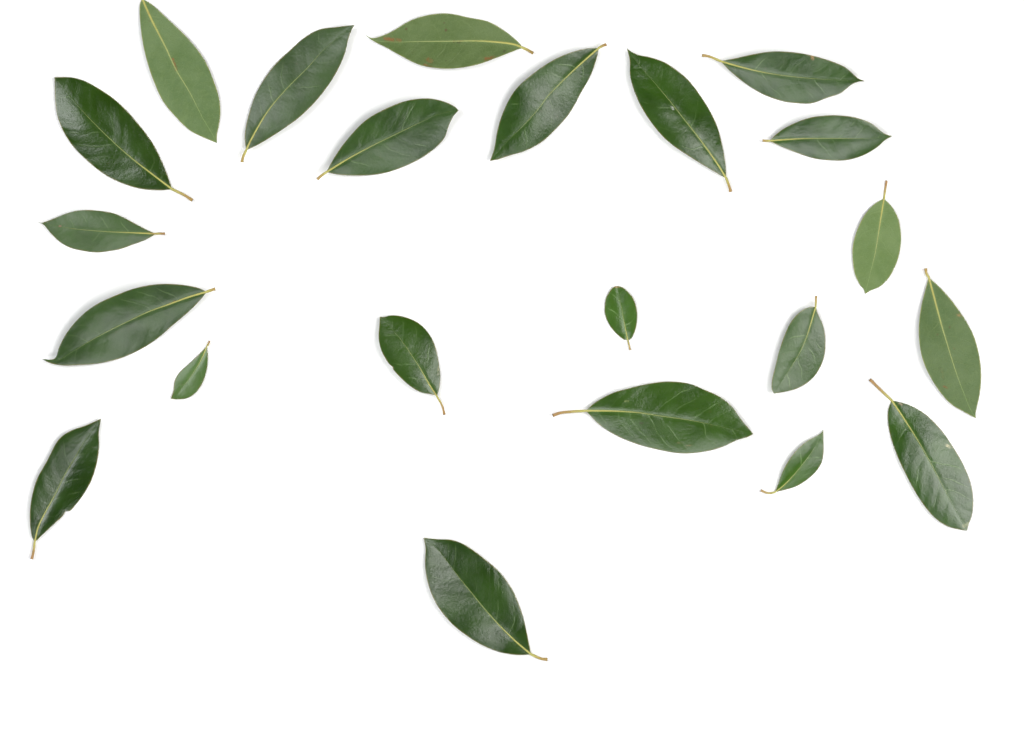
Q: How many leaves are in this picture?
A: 22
